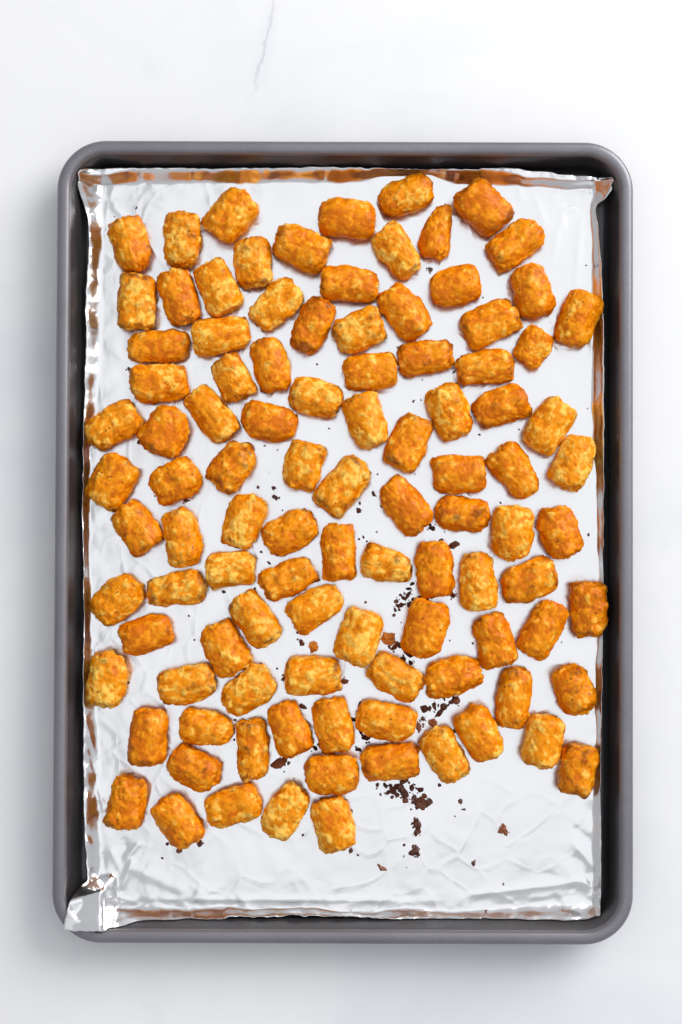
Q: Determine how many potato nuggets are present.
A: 102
